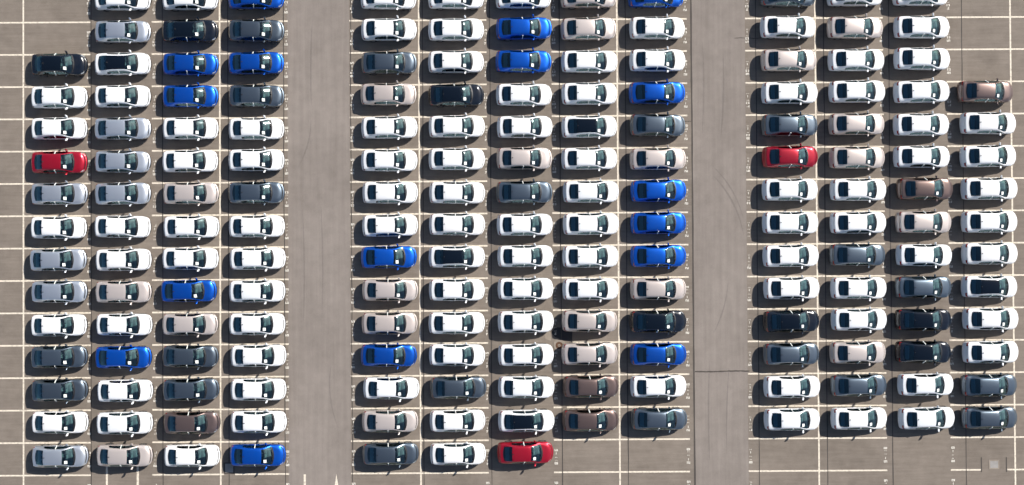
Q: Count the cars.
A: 184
